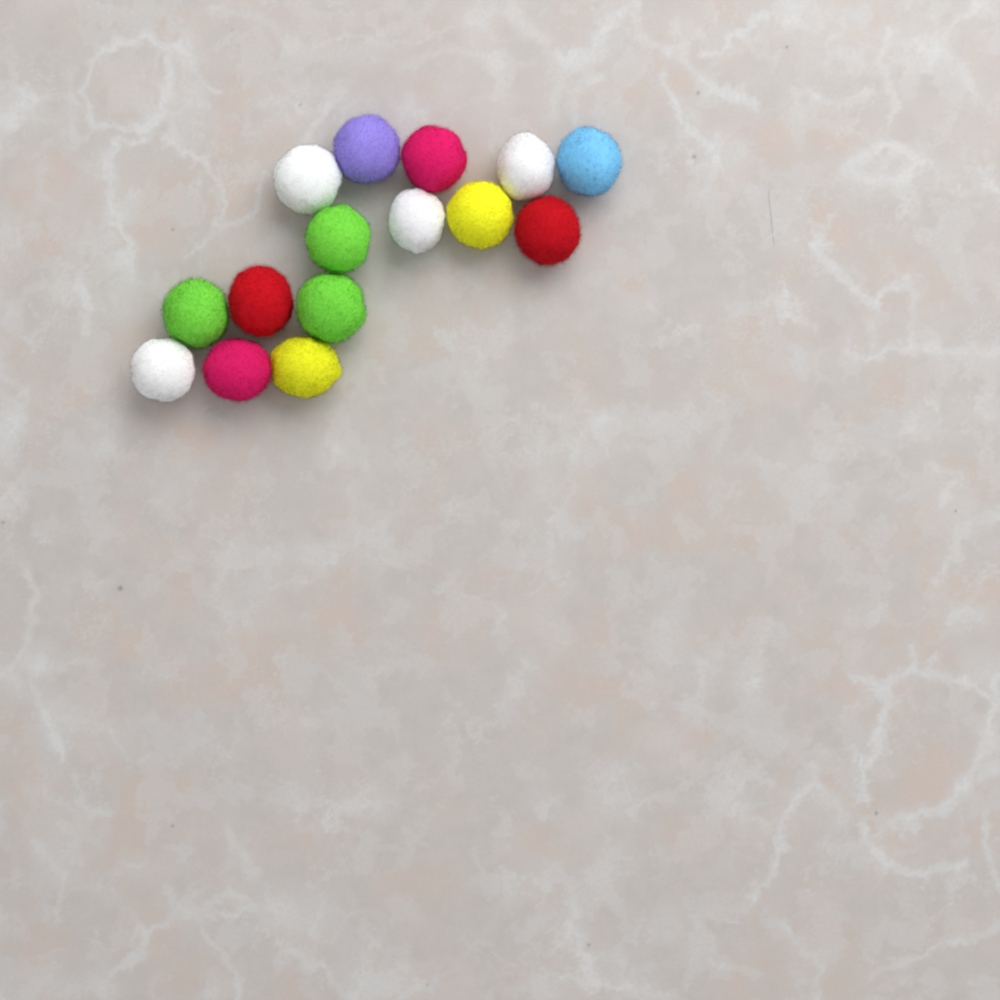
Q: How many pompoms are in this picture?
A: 15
